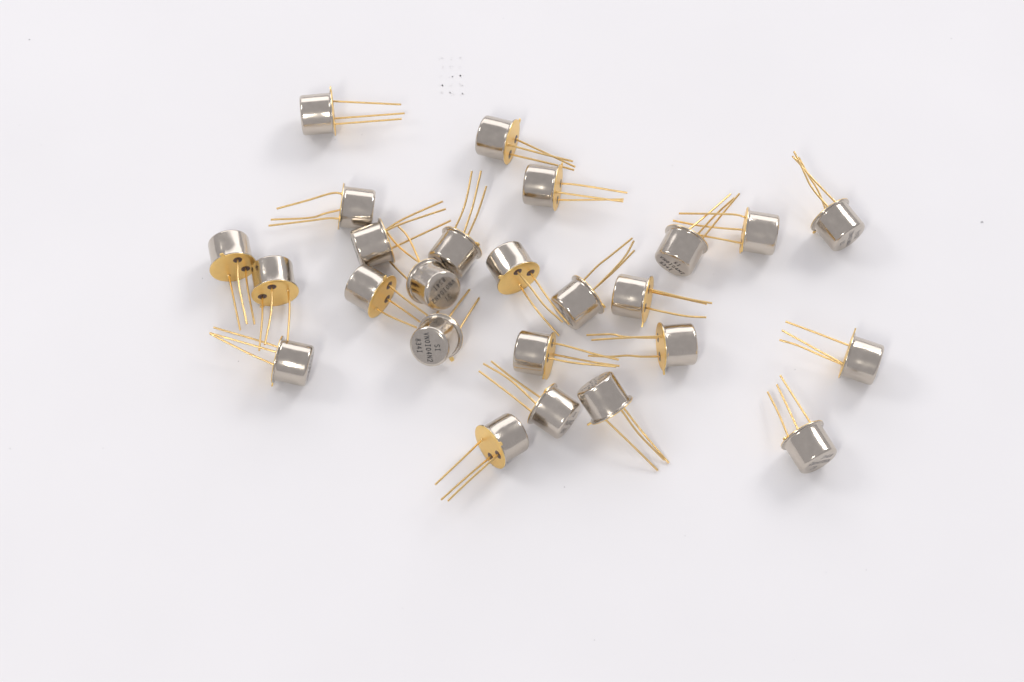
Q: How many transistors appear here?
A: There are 25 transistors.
